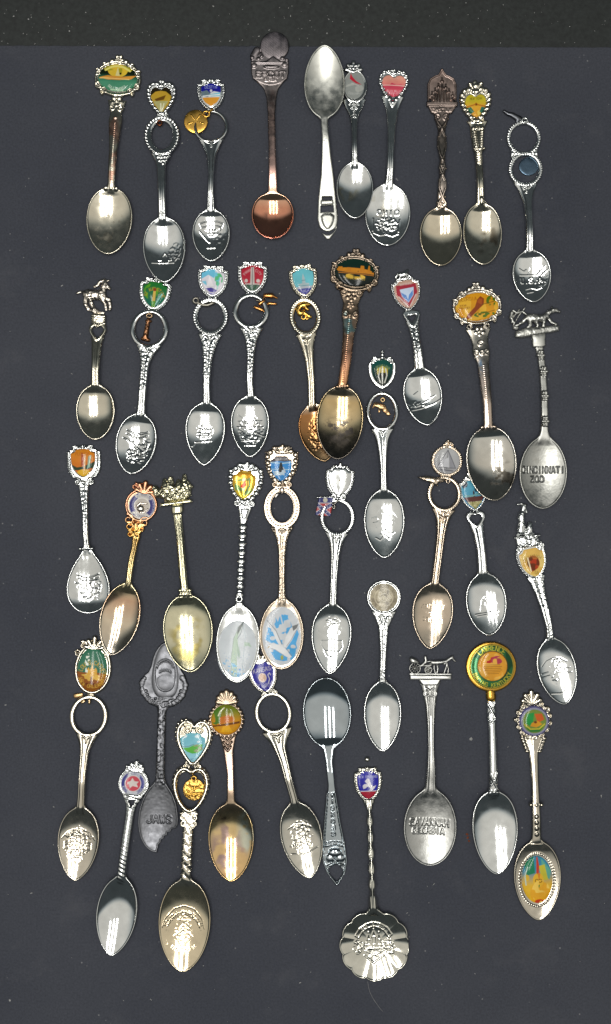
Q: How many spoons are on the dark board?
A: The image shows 41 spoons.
